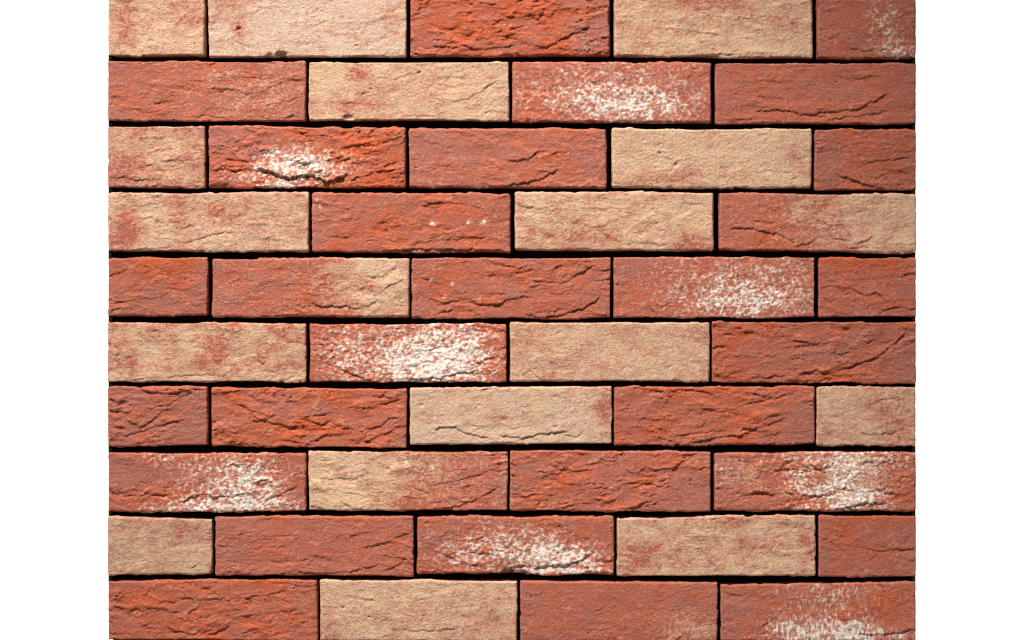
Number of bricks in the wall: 45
